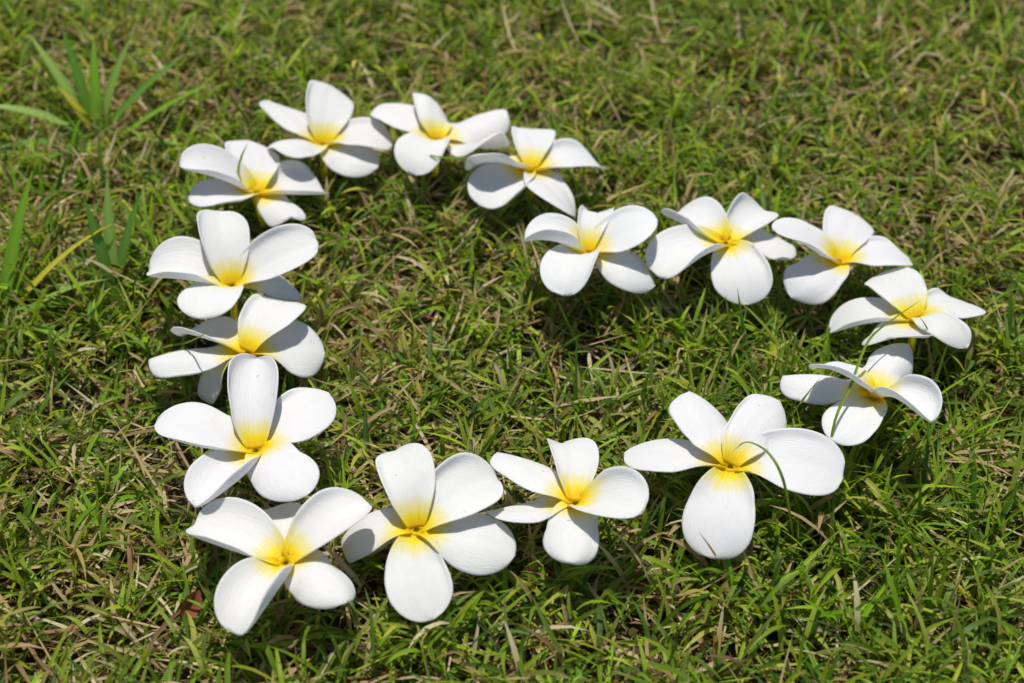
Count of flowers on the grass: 16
